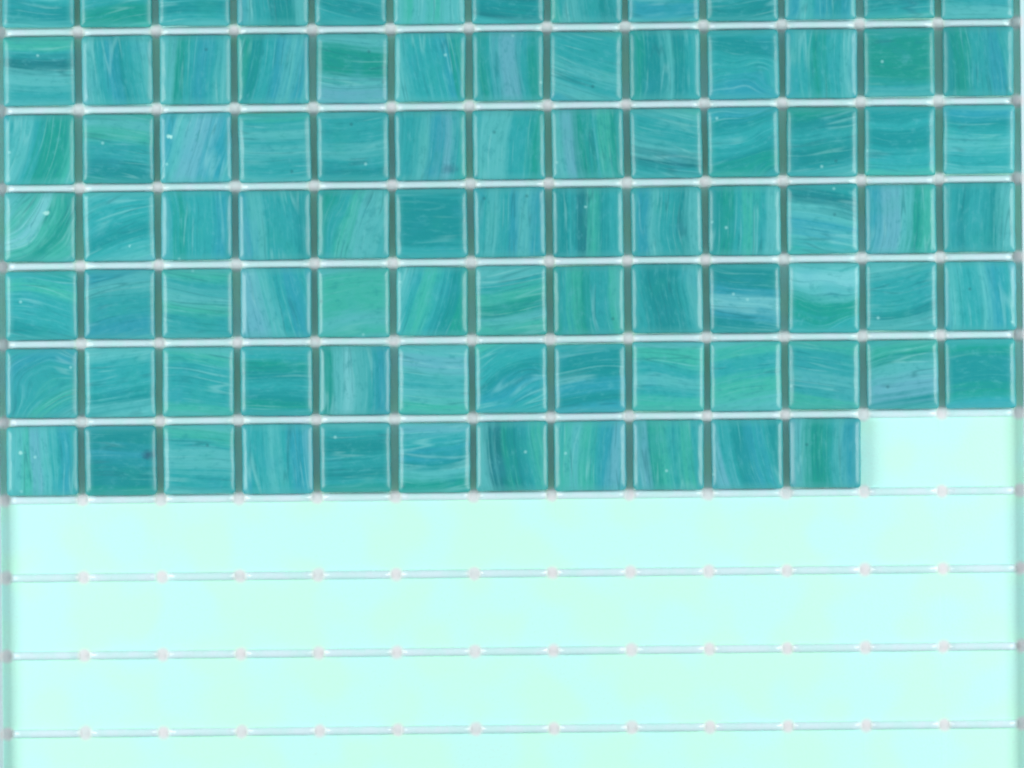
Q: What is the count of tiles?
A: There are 89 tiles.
